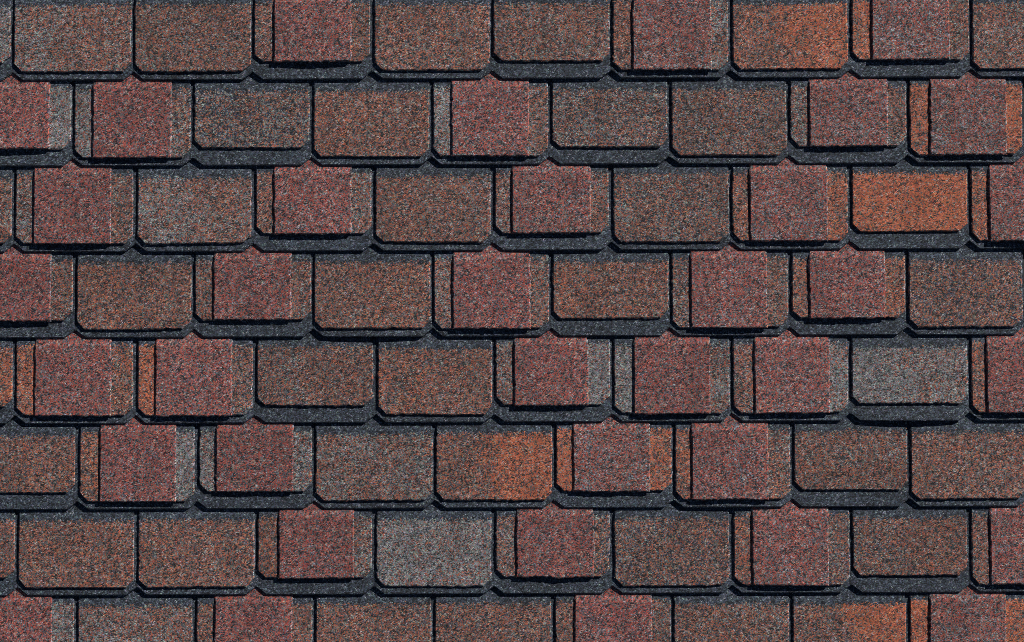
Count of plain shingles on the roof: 40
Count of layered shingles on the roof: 36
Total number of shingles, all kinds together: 76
